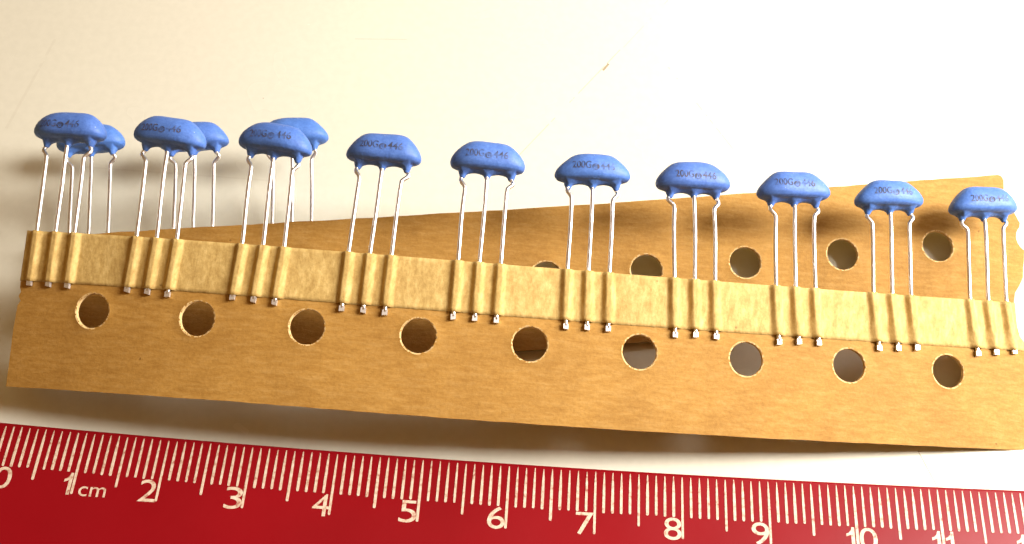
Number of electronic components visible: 13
